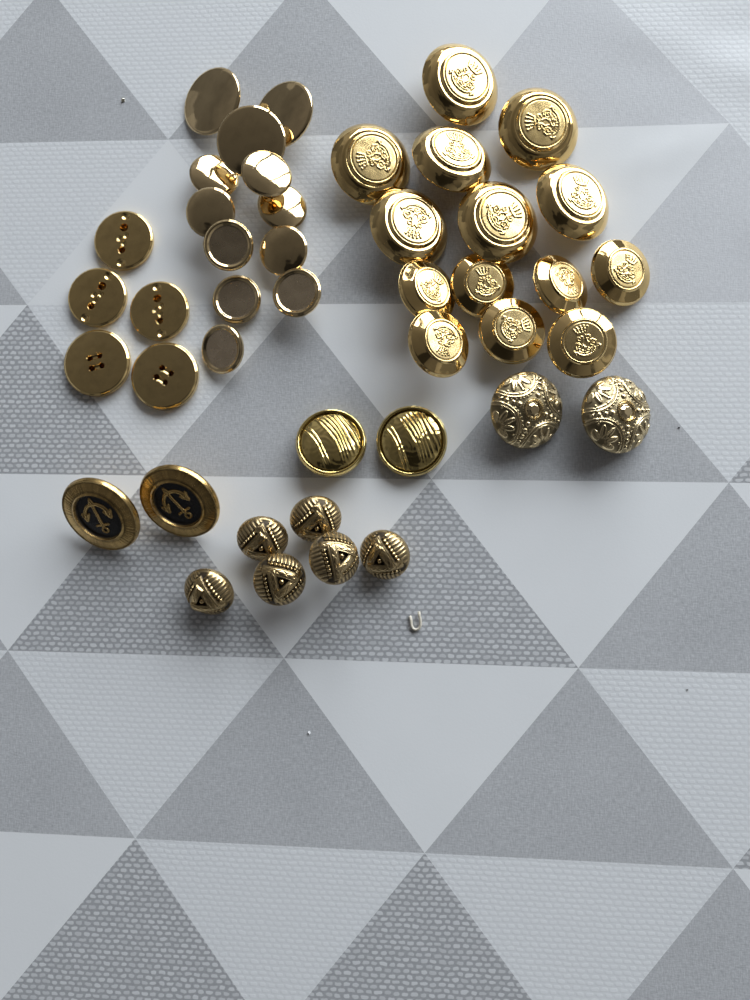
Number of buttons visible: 43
